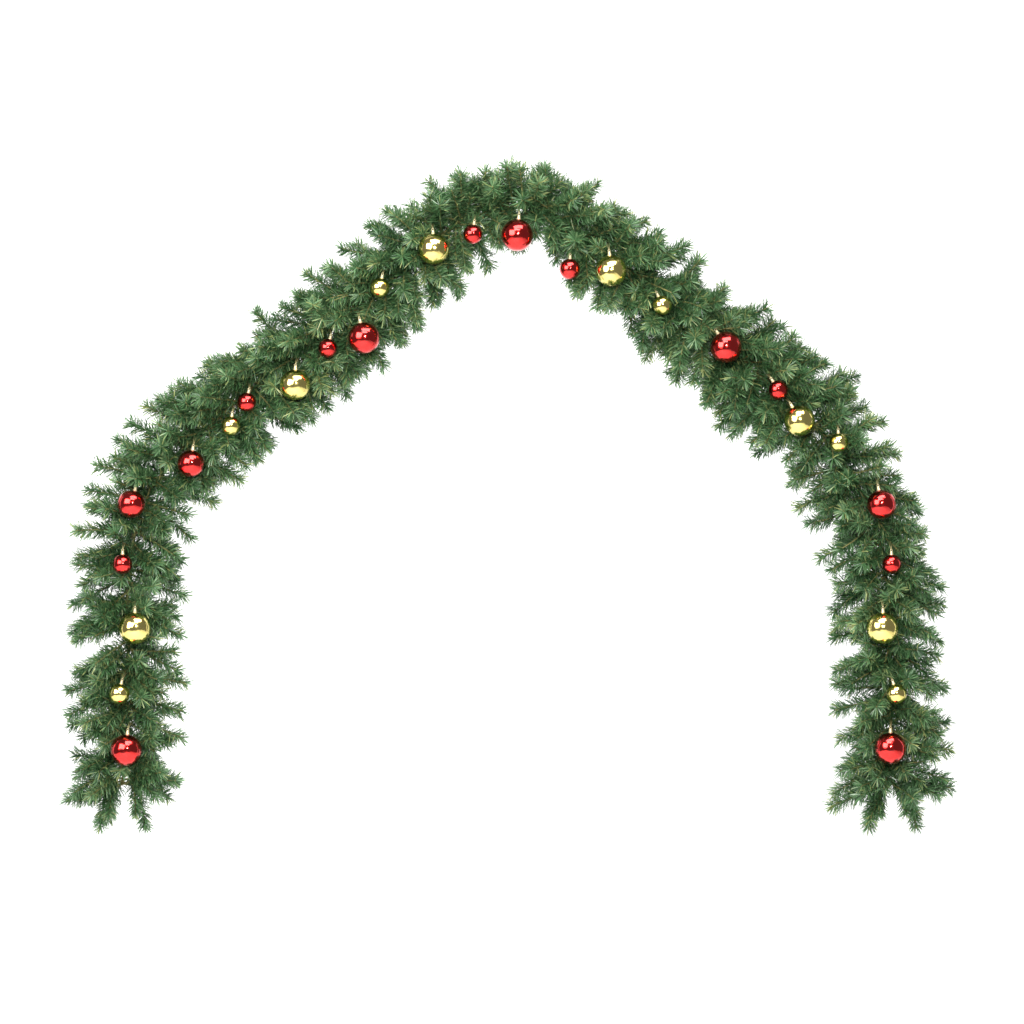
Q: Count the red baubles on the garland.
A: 15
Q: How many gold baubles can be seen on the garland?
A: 12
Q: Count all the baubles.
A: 27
